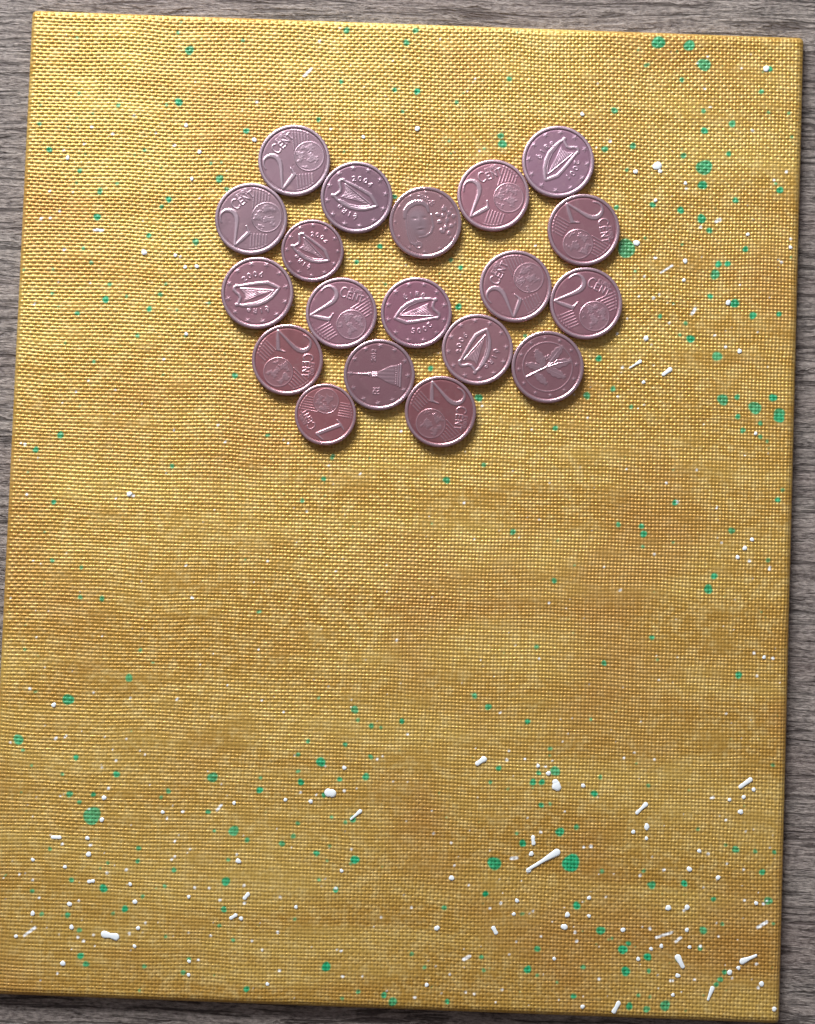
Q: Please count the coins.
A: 19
